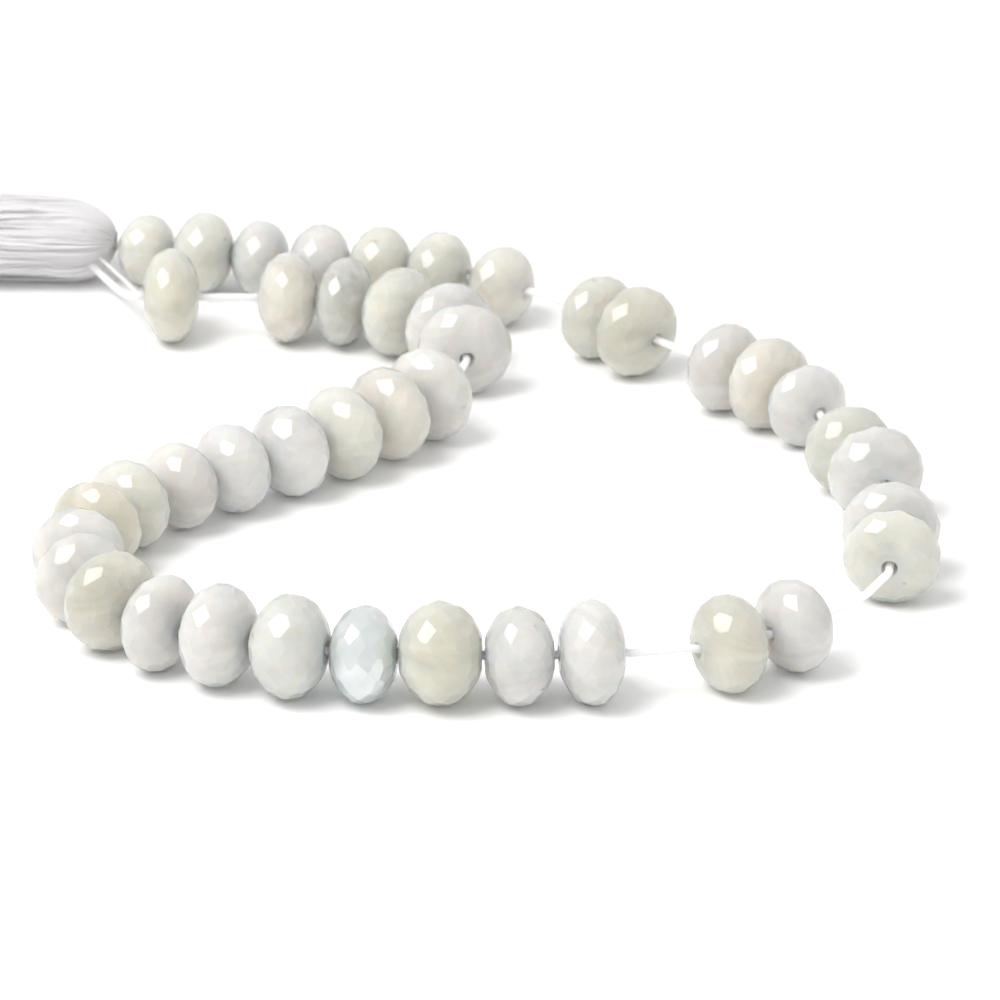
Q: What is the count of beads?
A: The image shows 42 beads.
